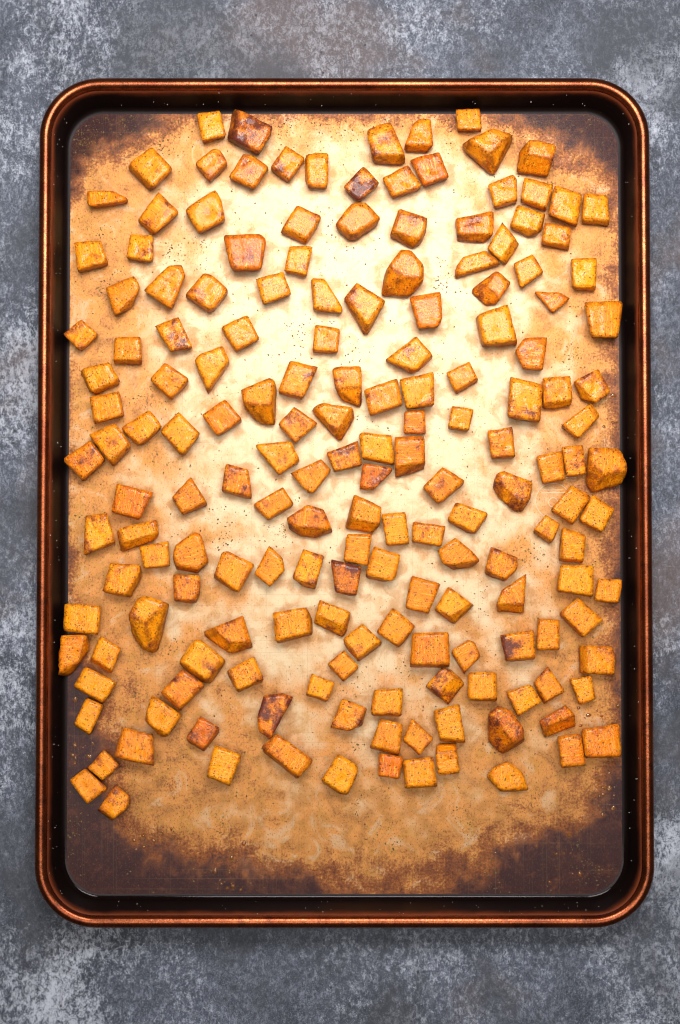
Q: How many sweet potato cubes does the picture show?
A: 172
